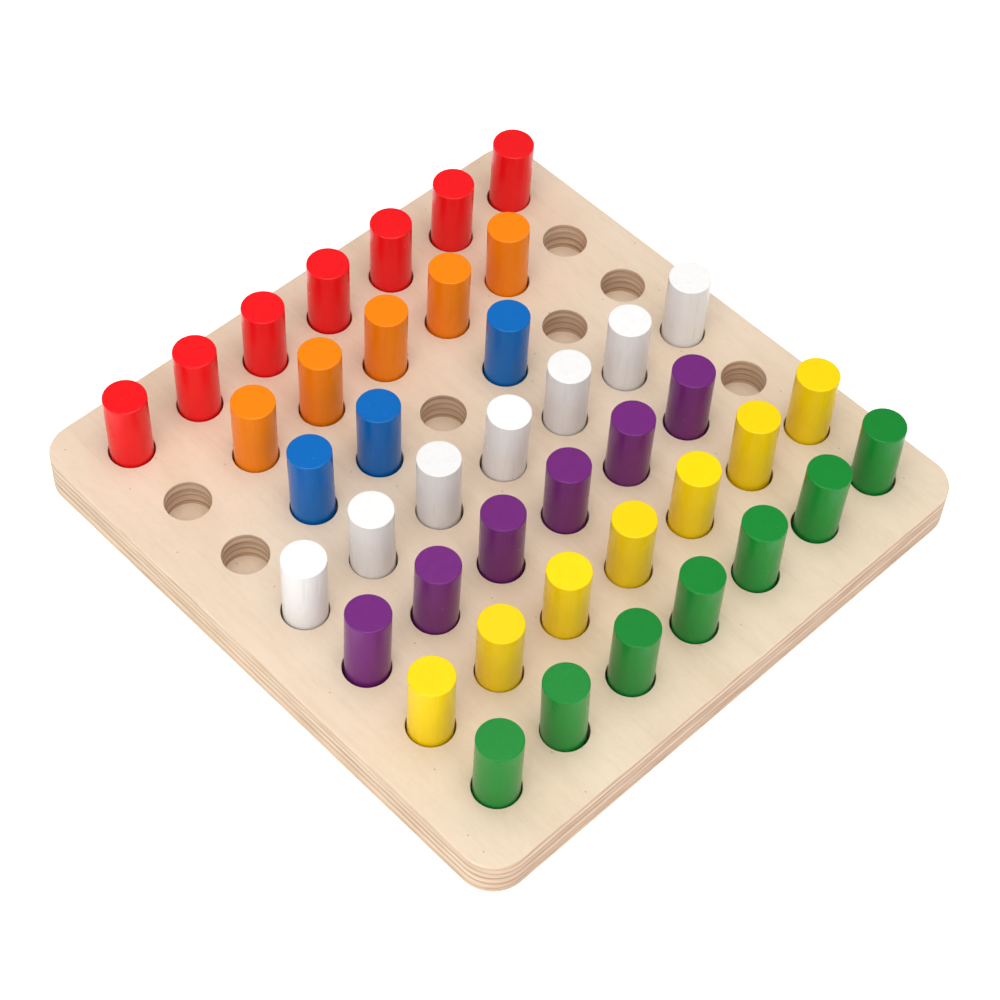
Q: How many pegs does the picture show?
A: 42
